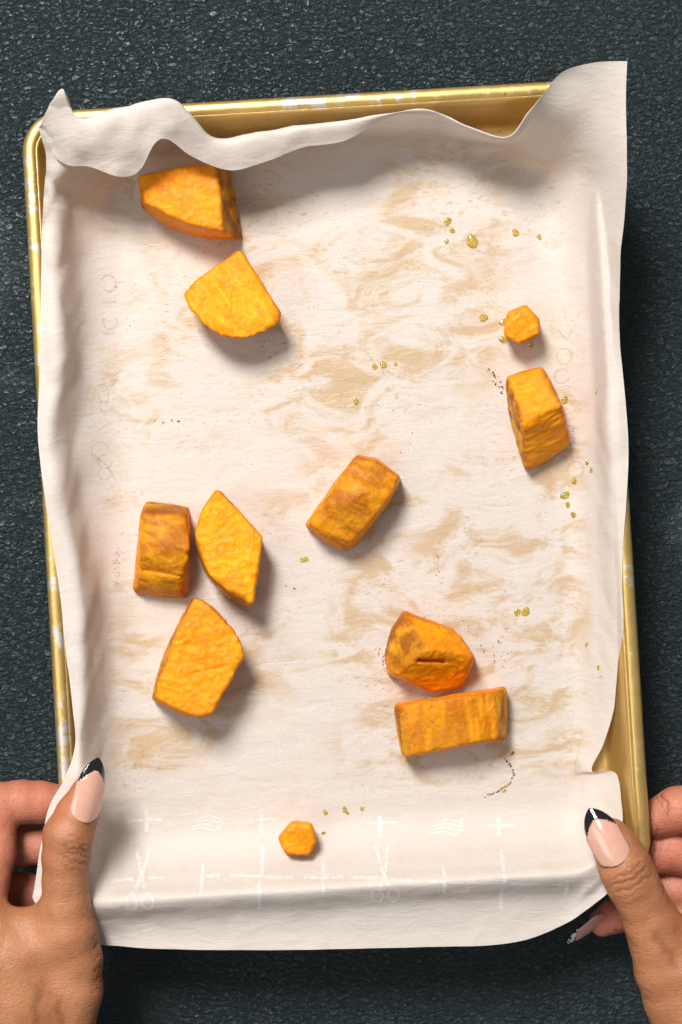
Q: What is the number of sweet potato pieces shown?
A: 11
